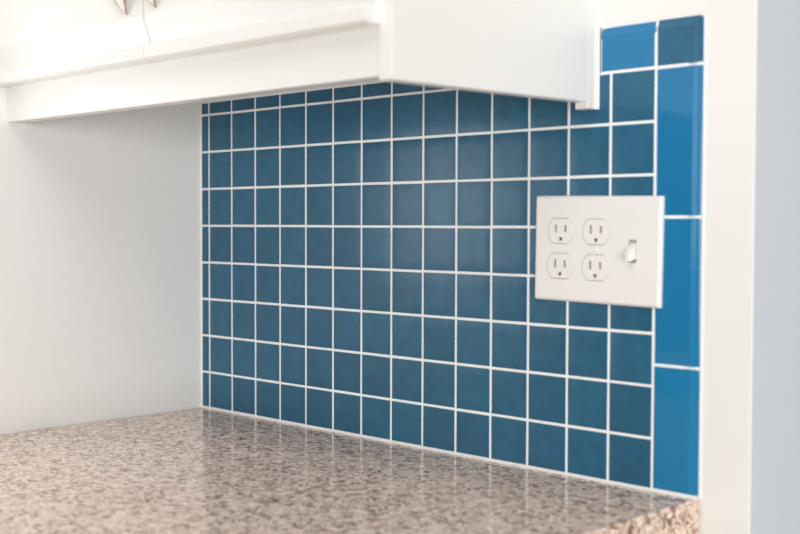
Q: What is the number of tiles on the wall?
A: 133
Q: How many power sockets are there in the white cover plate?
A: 4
